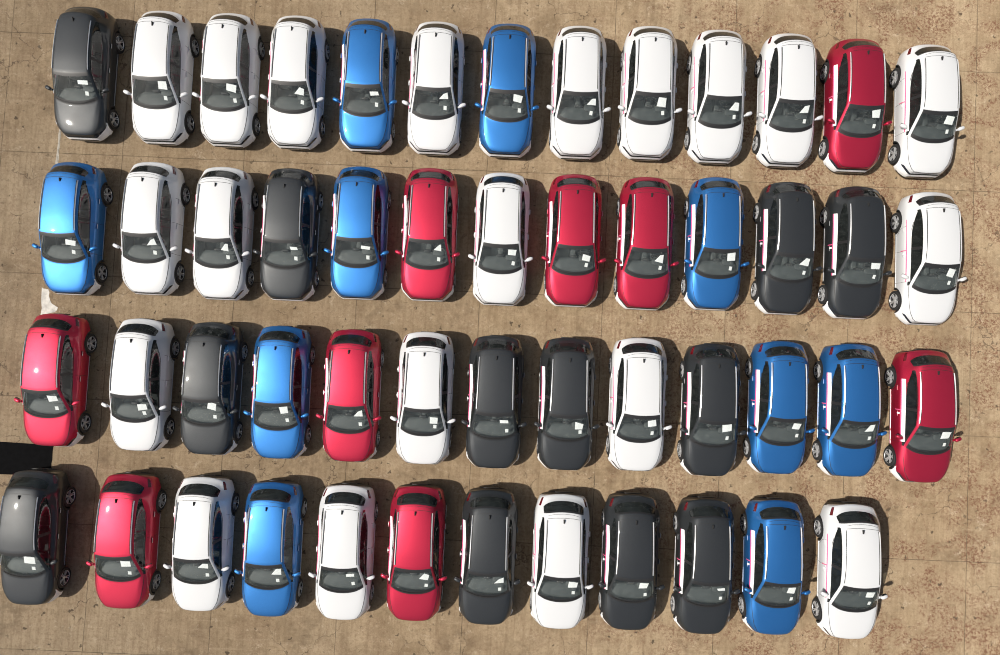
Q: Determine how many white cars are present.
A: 20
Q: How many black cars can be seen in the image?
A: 12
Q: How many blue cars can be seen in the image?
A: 10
